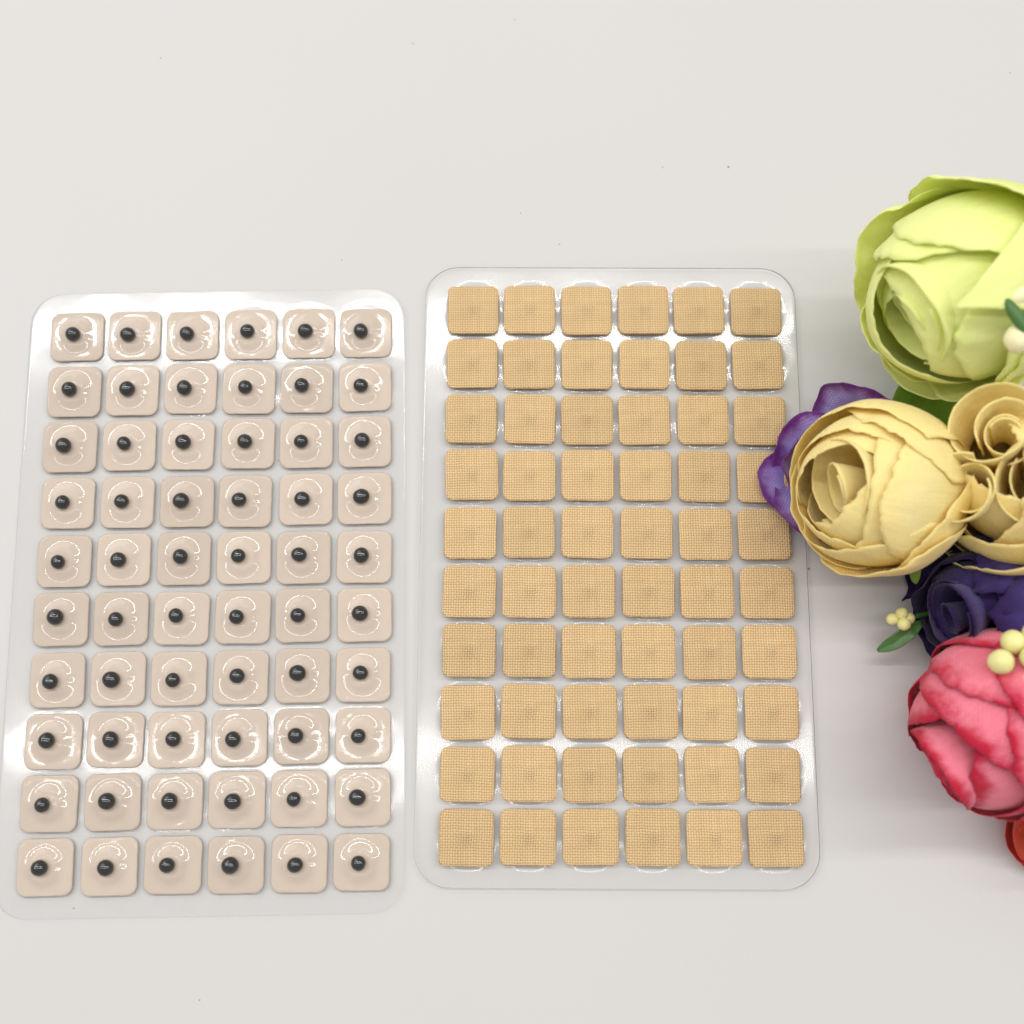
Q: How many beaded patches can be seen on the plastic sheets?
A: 60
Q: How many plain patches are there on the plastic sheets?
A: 60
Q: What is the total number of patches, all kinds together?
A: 120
